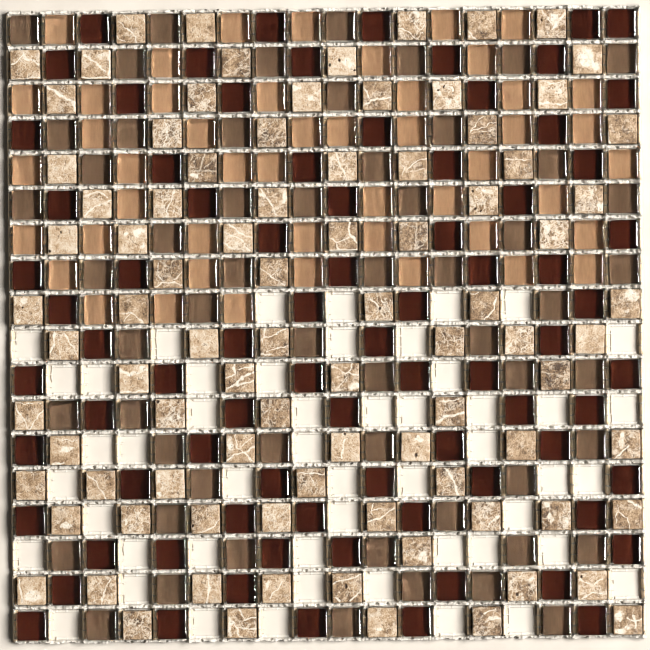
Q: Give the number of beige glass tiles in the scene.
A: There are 48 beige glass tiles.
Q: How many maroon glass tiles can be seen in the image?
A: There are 80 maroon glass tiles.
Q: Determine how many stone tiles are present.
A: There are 89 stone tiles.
